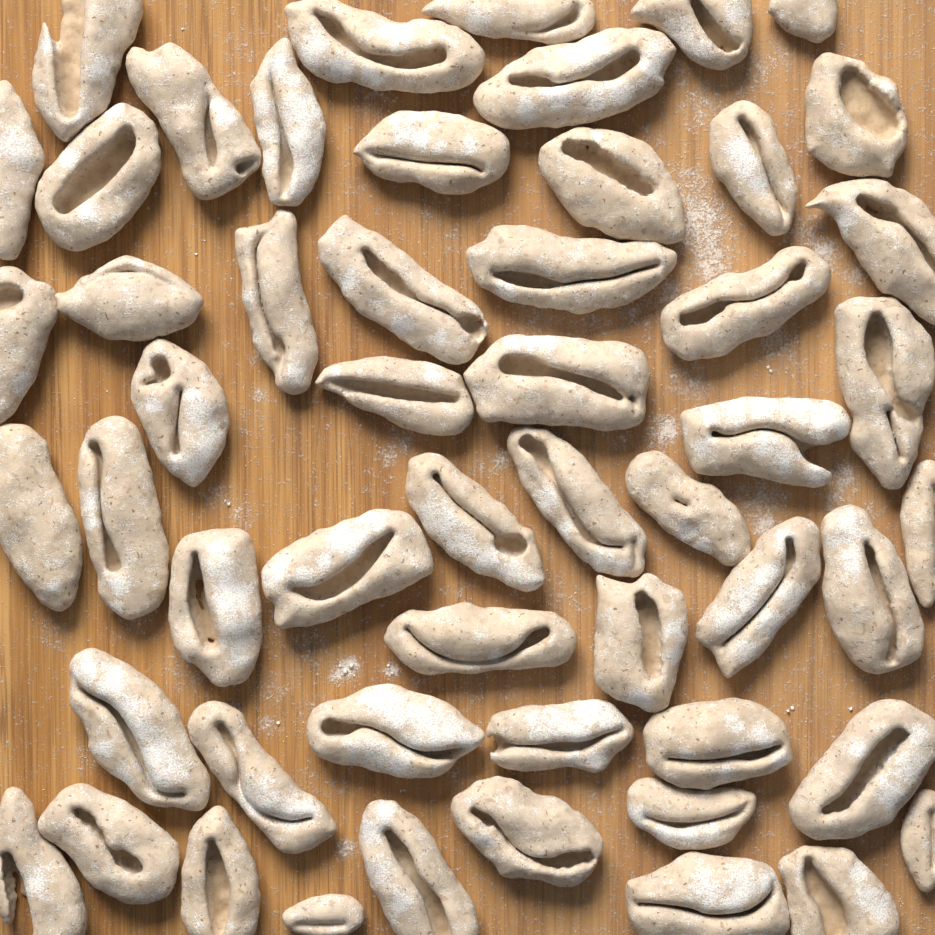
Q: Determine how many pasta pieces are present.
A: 54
